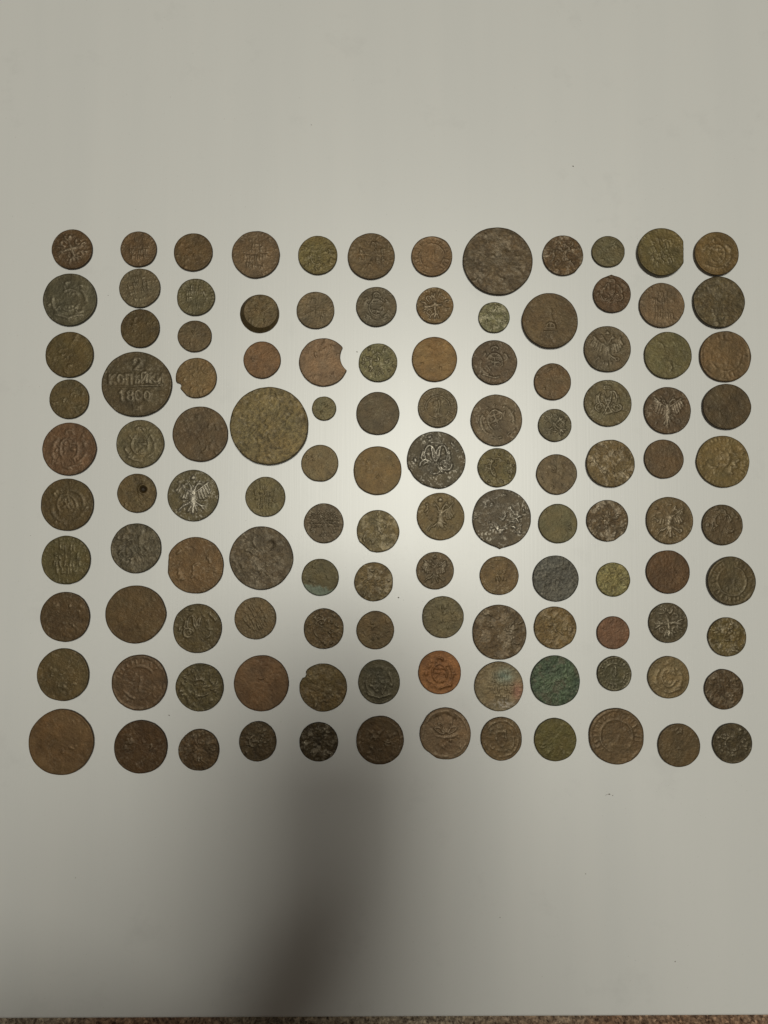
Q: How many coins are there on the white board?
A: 119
